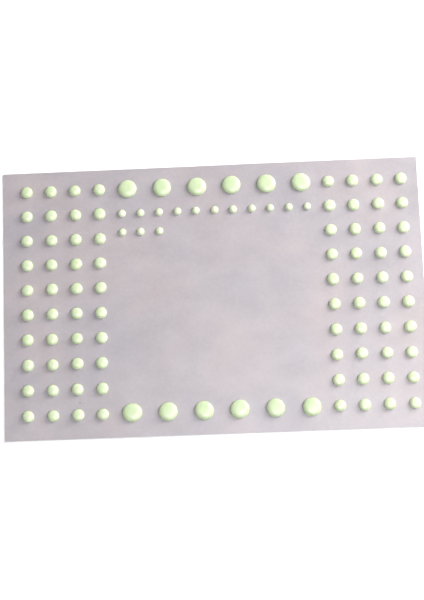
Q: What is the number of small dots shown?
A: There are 14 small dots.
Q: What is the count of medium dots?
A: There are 80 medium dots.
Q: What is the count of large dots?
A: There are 12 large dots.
